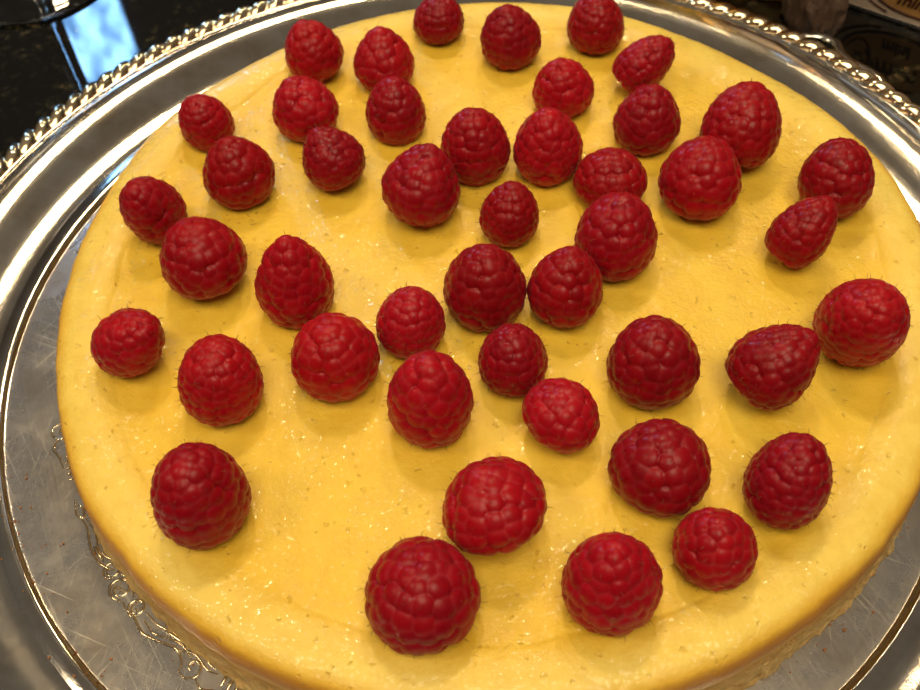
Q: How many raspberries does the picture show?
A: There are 45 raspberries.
